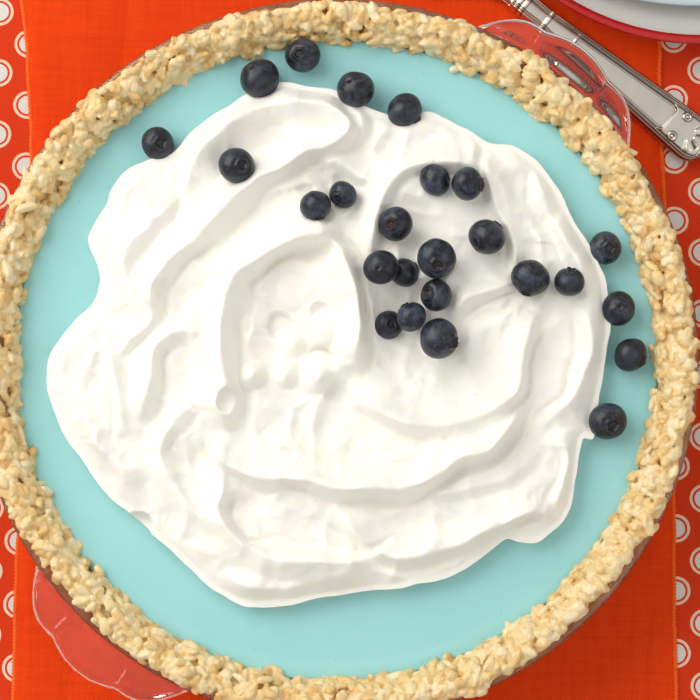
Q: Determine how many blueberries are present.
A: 25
